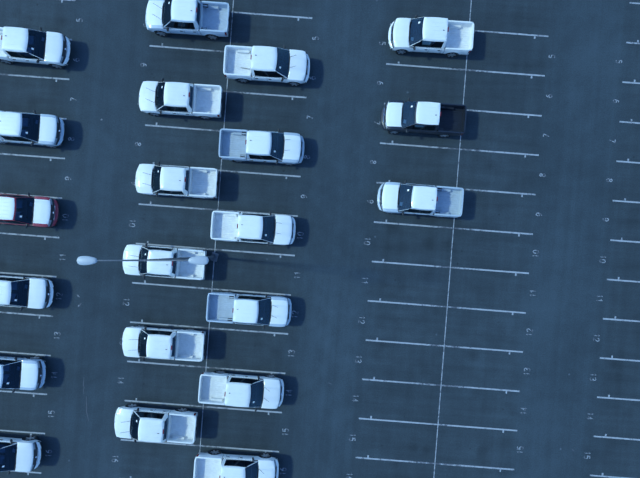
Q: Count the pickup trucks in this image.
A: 21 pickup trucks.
